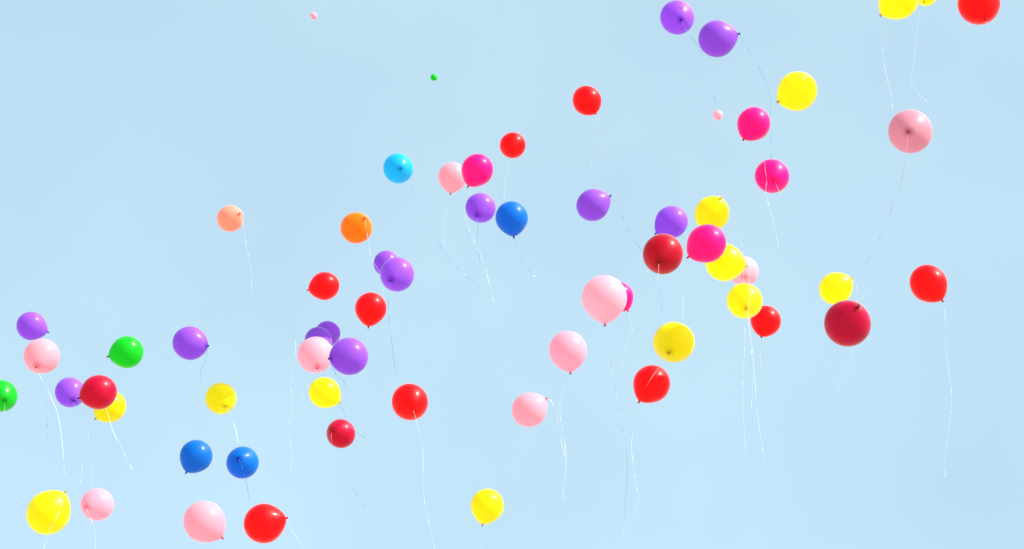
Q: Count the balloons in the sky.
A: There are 66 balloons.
